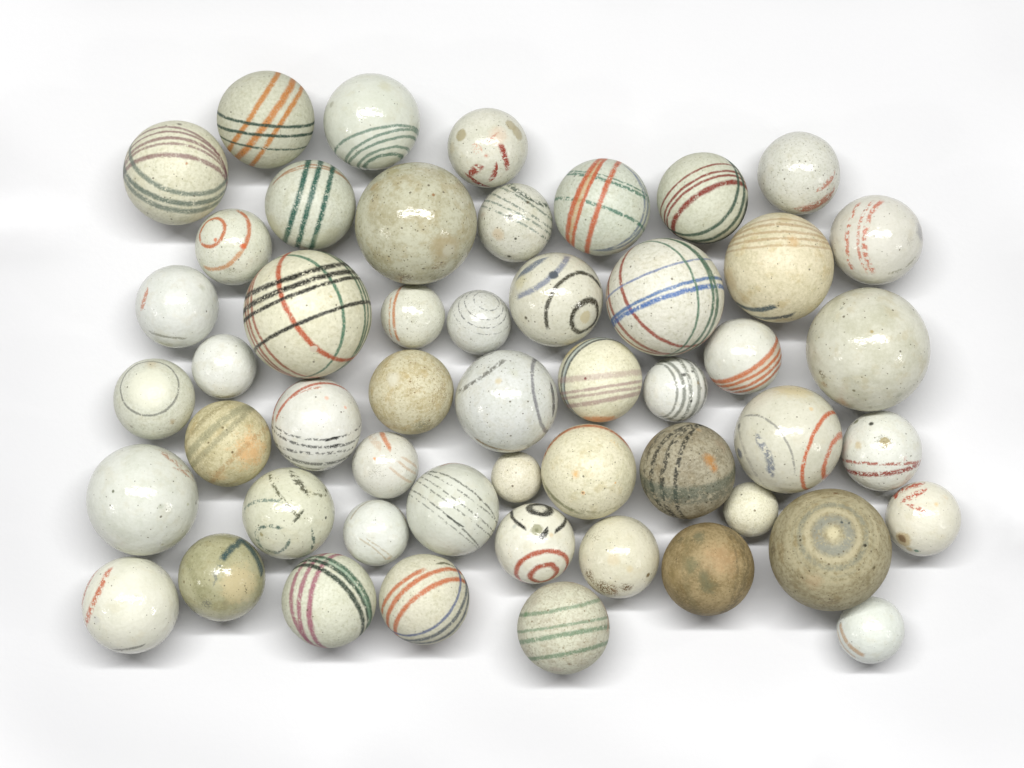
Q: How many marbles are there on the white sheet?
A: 51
